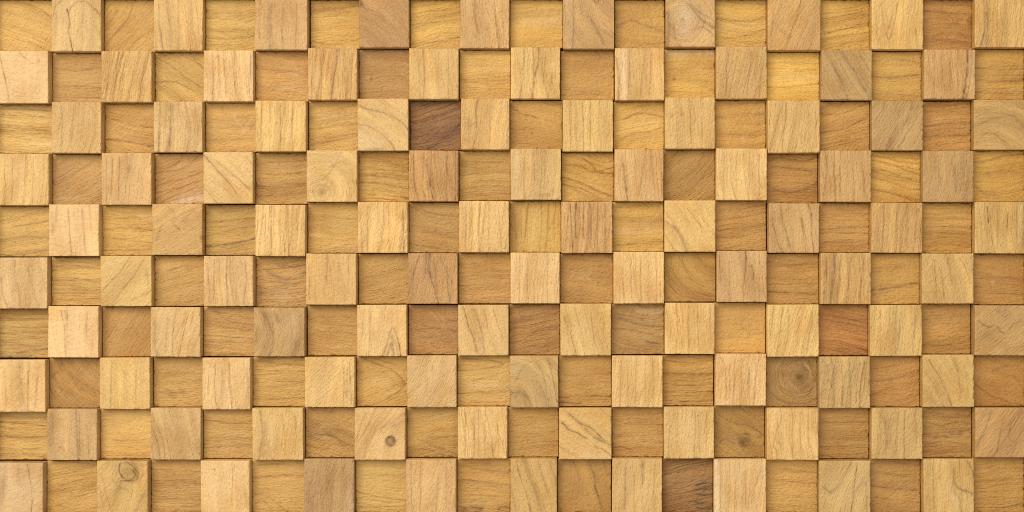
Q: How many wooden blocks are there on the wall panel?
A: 200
